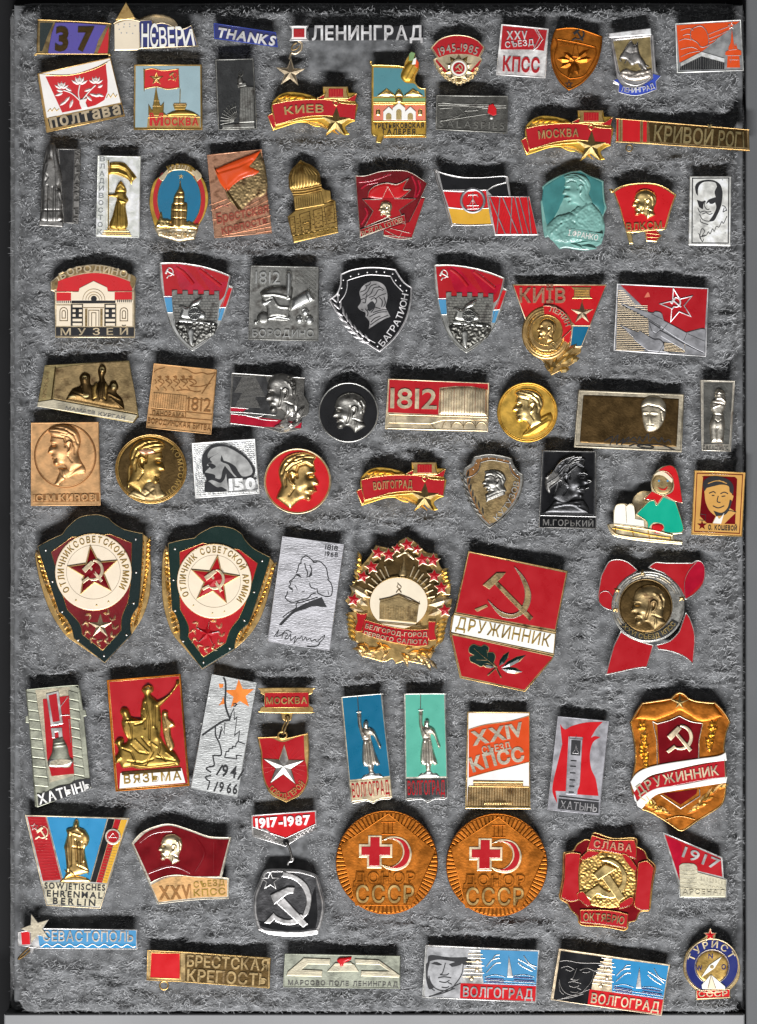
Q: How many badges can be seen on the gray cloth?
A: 79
